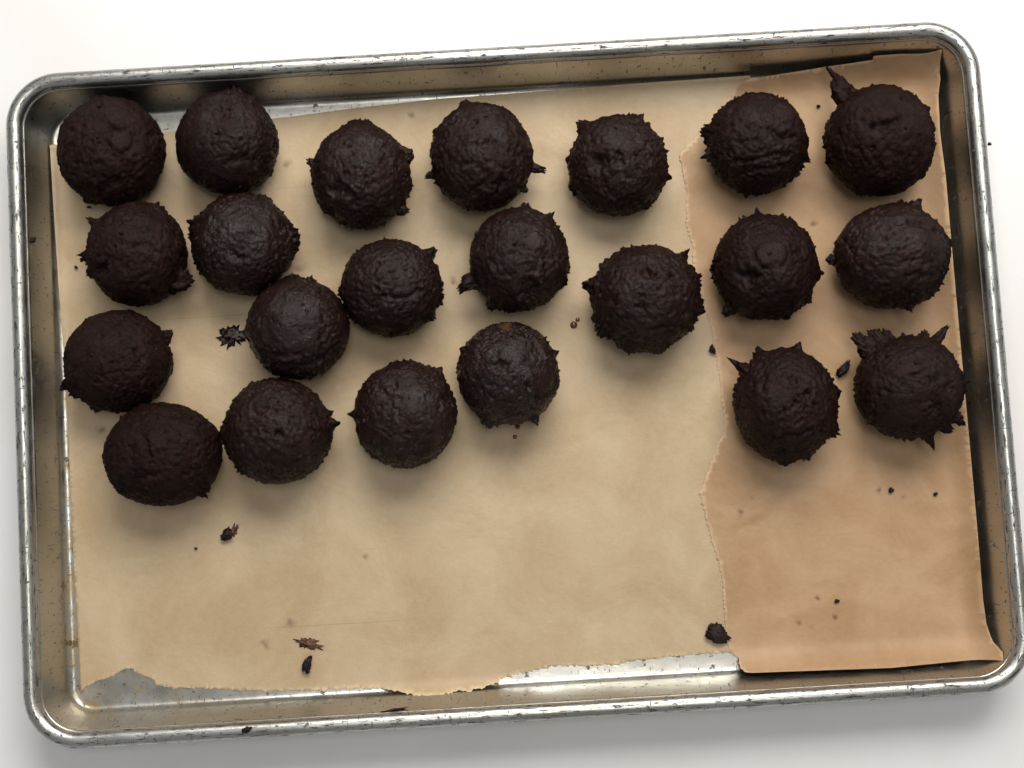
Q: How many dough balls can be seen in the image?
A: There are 22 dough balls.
